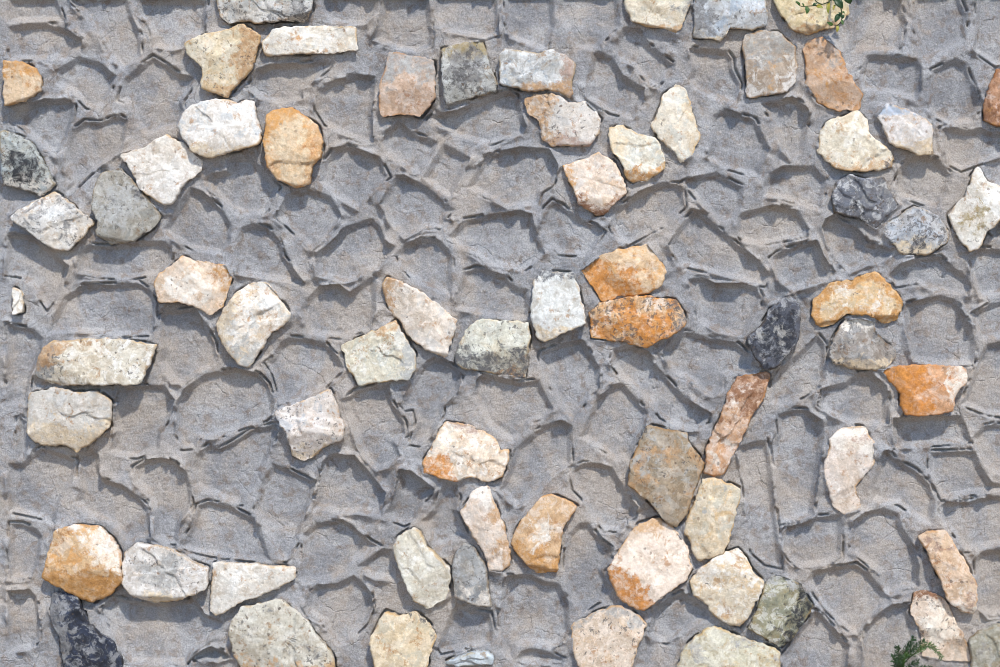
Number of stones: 68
